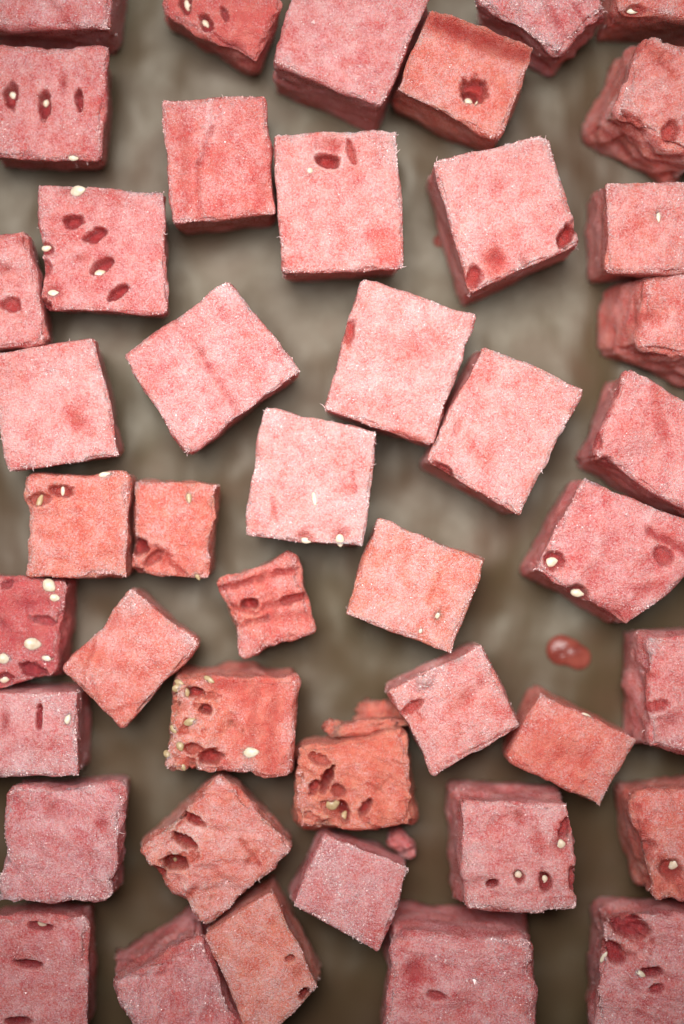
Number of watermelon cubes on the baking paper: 44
